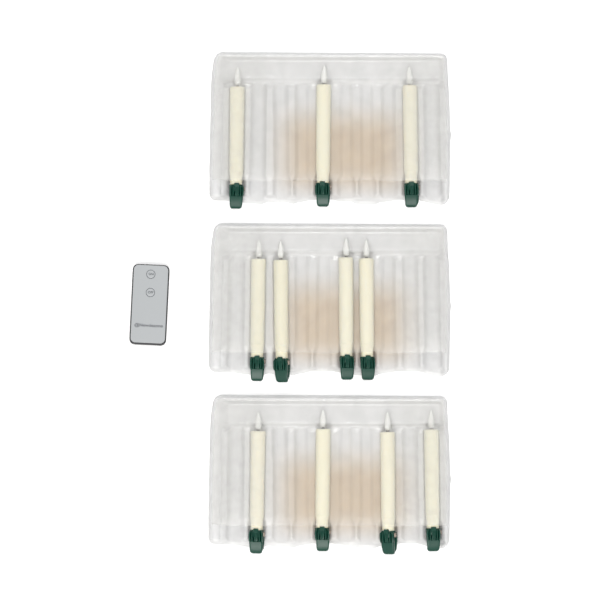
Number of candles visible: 11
